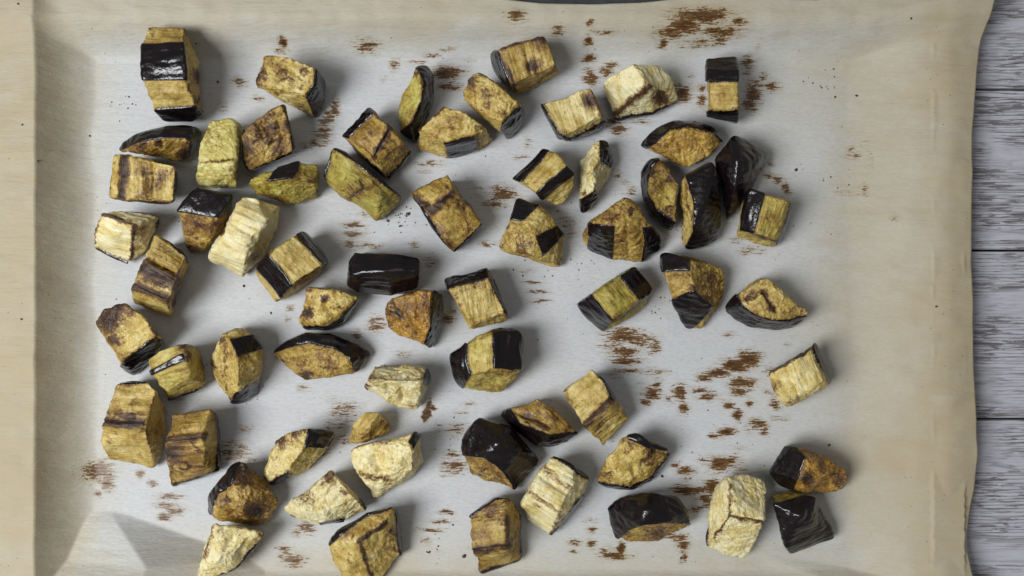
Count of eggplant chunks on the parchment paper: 64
